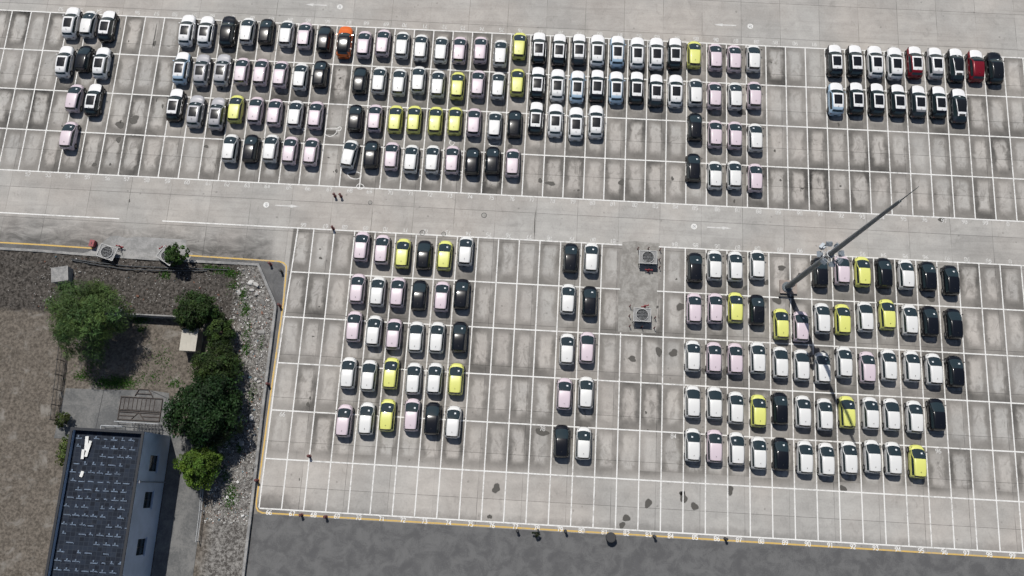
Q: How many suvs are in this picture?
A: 51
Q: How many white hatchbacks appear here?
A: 74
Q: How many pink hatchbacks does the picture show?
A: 47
